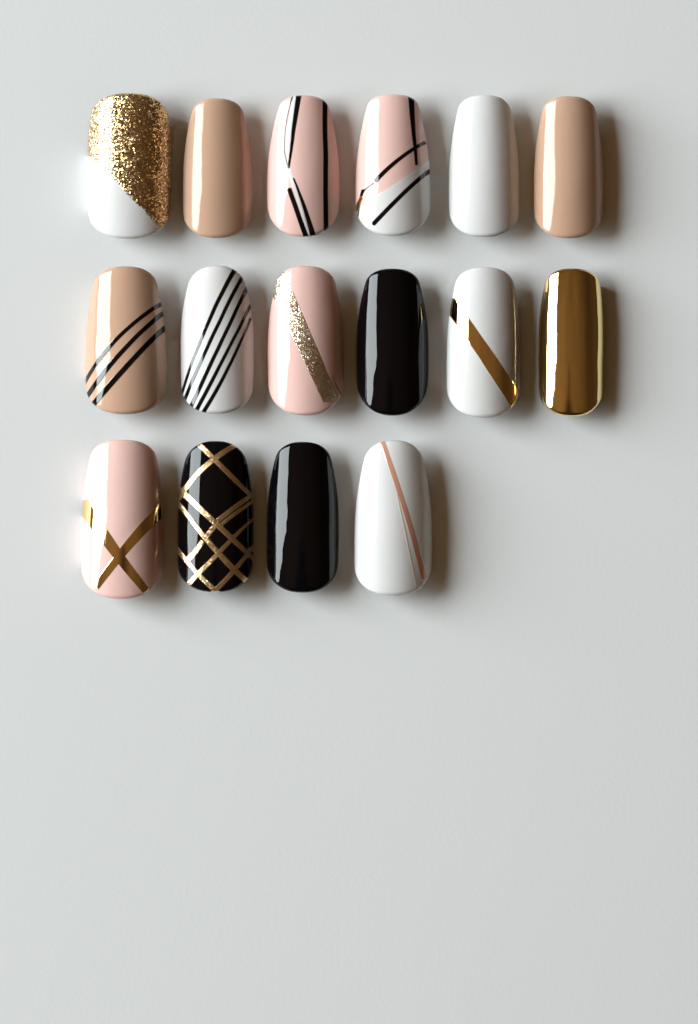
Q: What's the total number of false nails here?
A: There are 16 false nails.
